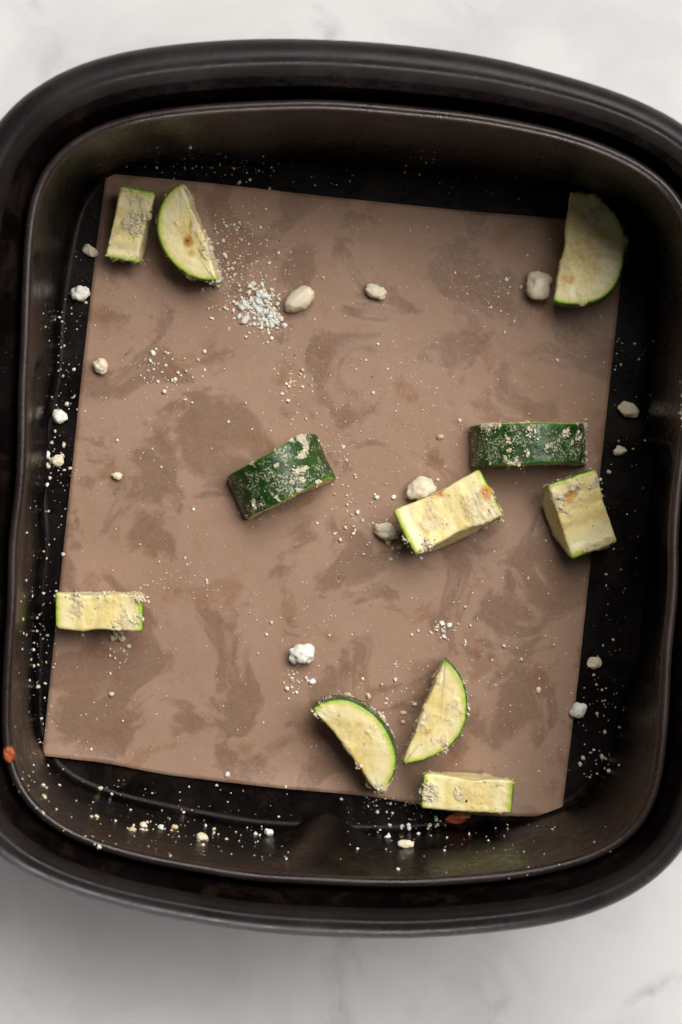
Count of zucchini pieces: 11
